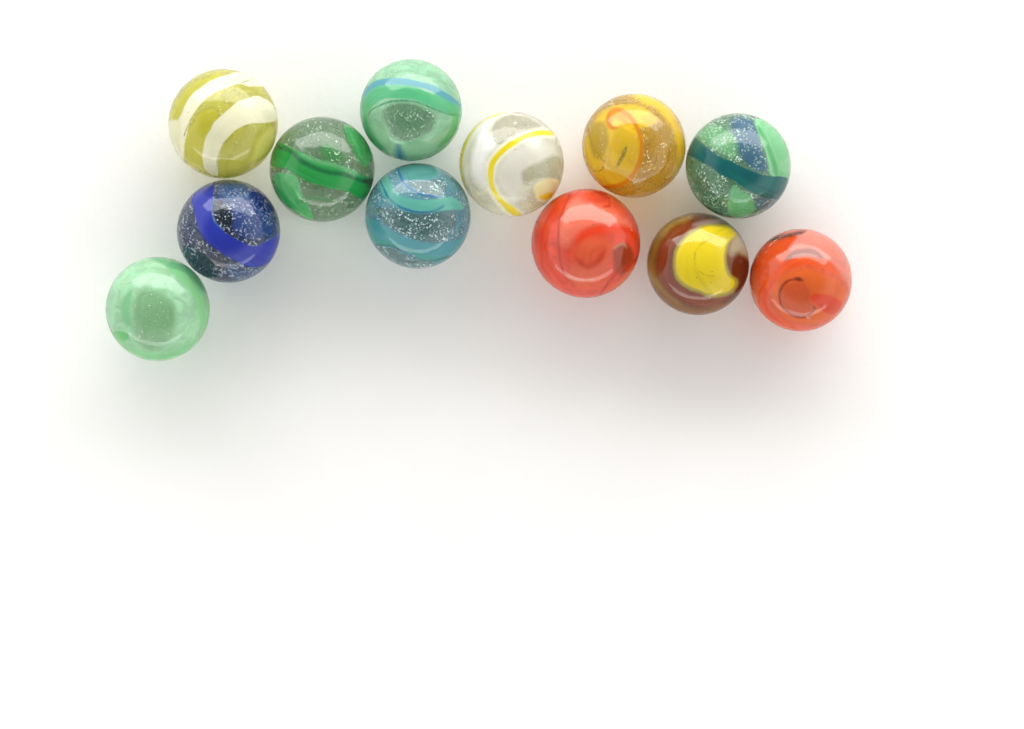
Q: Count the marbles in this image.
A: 12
